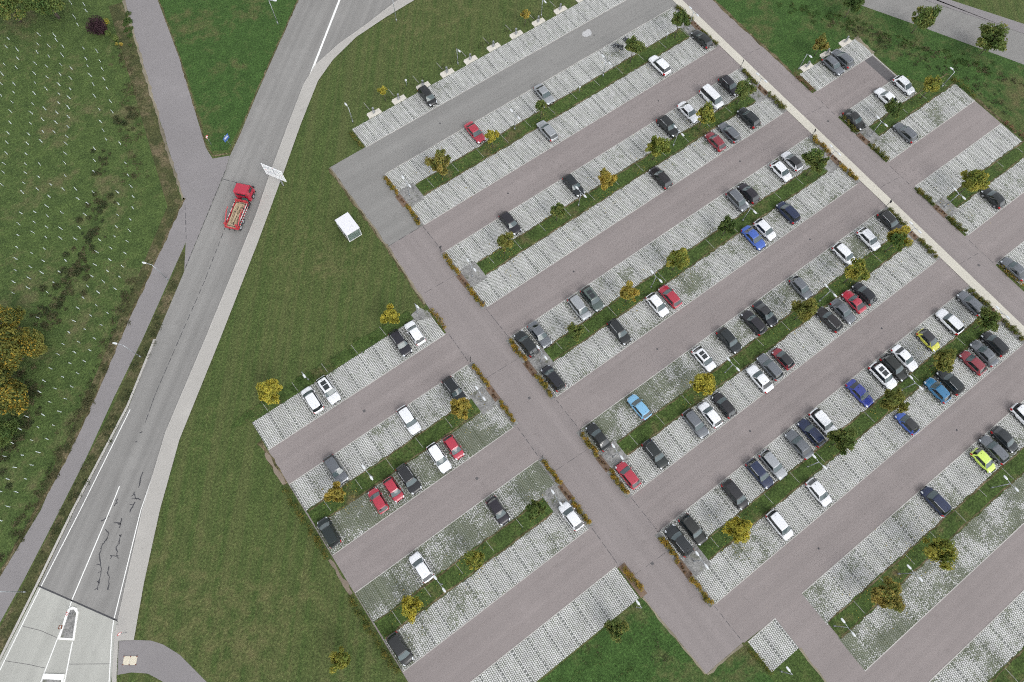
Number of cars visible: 106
